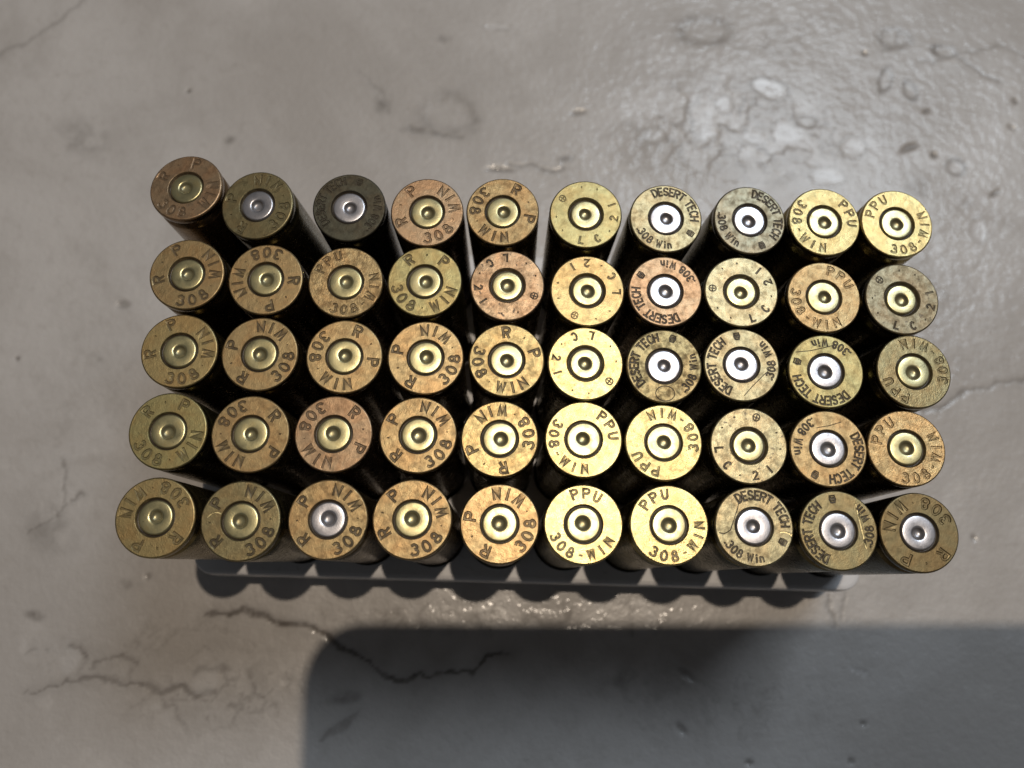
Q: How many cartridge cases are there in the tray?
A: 50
